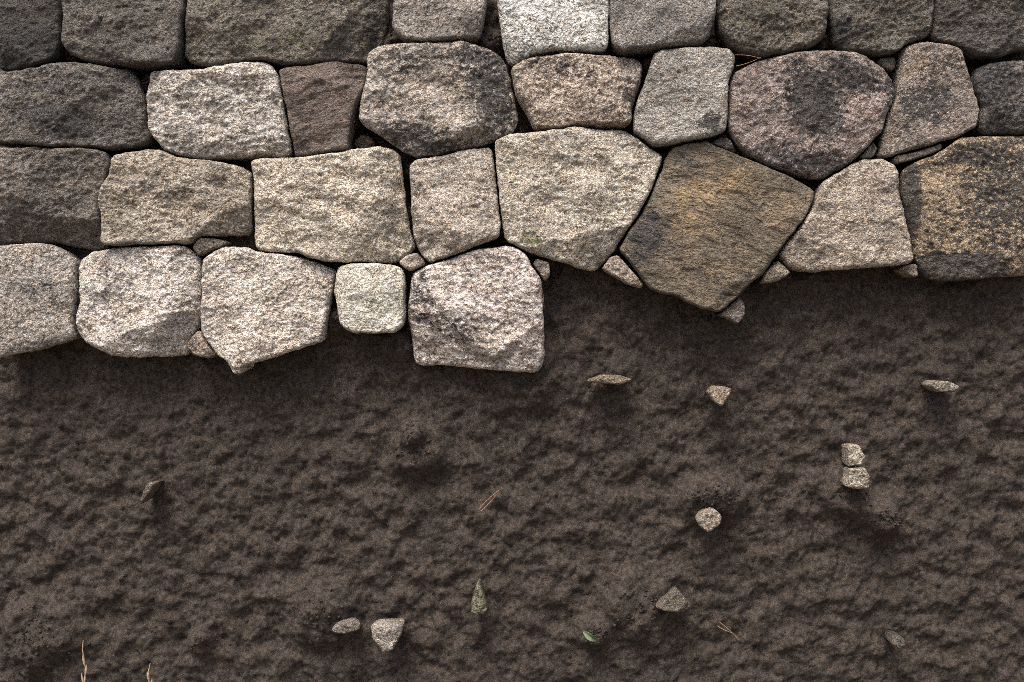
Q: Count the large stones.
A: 31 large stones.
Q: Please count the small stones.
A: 25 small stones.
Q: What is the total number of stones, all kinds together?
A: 56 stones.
